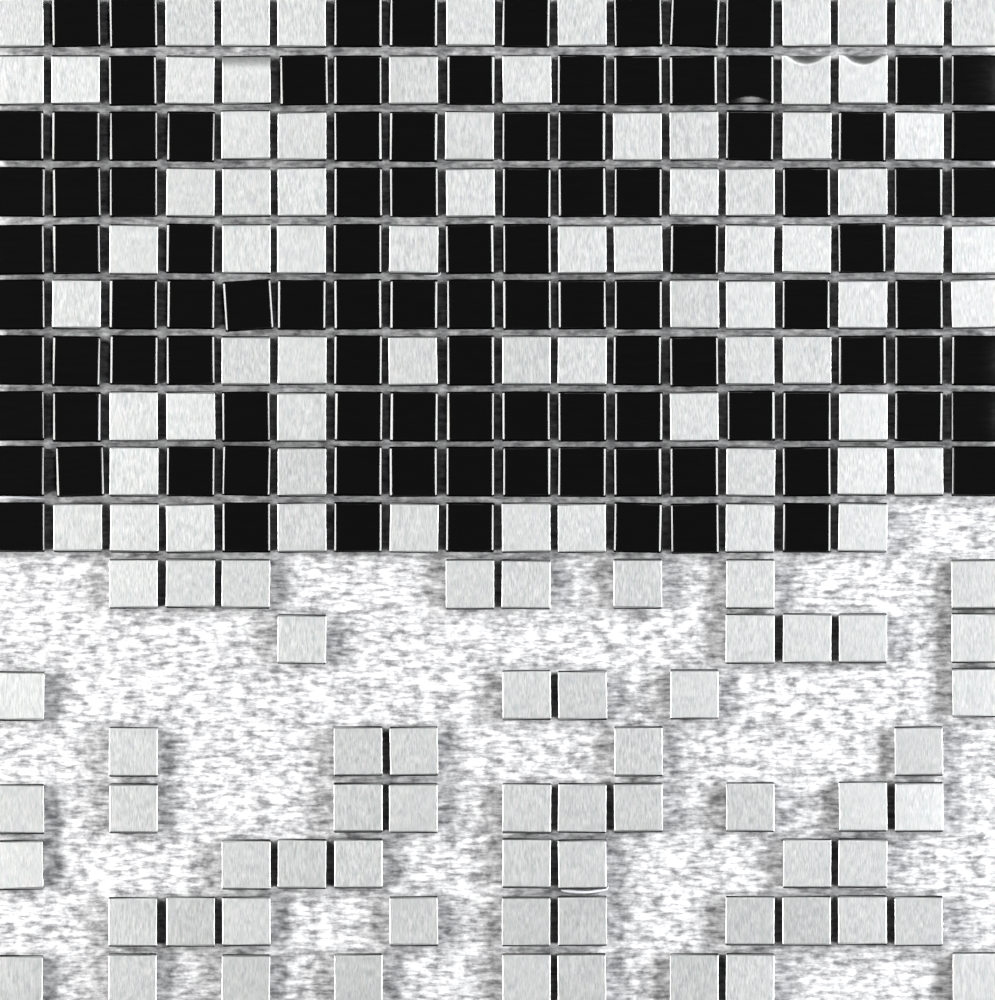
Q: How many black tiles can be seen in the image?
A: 105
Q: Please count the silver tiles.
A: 133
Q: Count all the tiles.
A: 238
